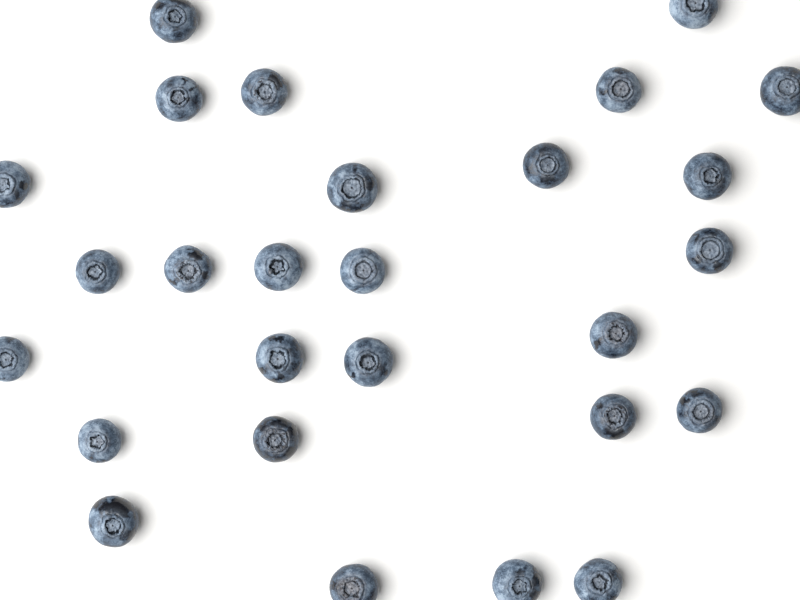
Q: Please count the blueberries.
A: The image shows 27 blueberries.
